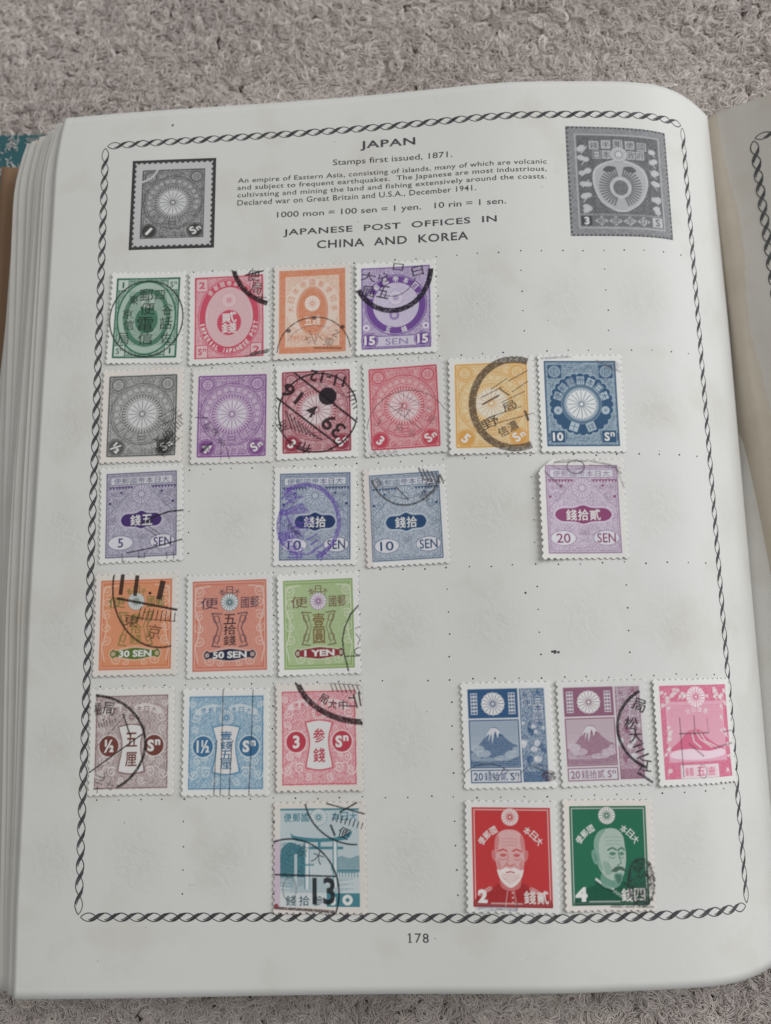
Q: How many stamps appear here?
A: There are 26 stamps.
